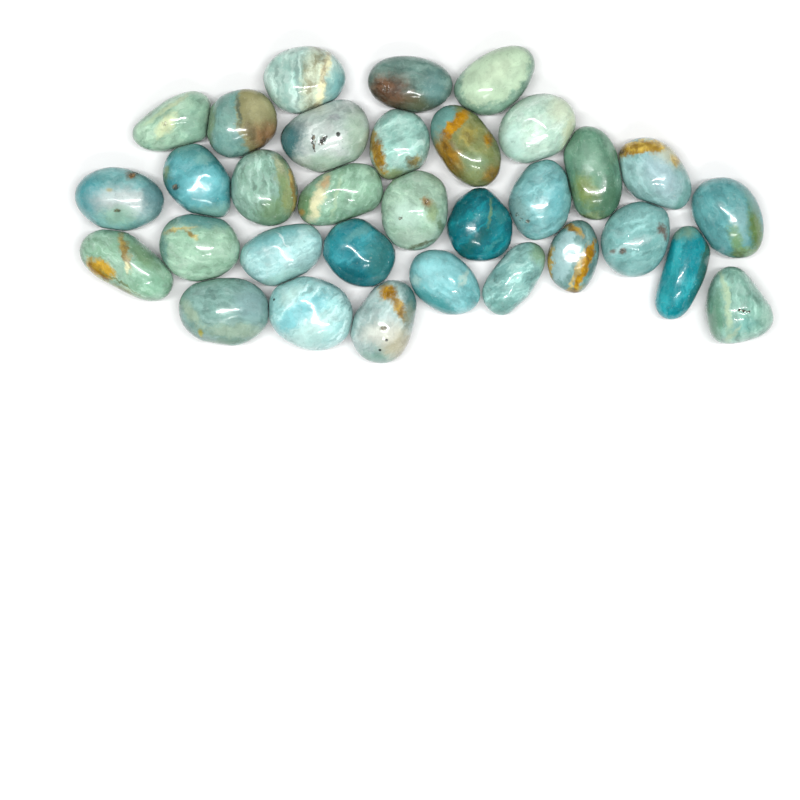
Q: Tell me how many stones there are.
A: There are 32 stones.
